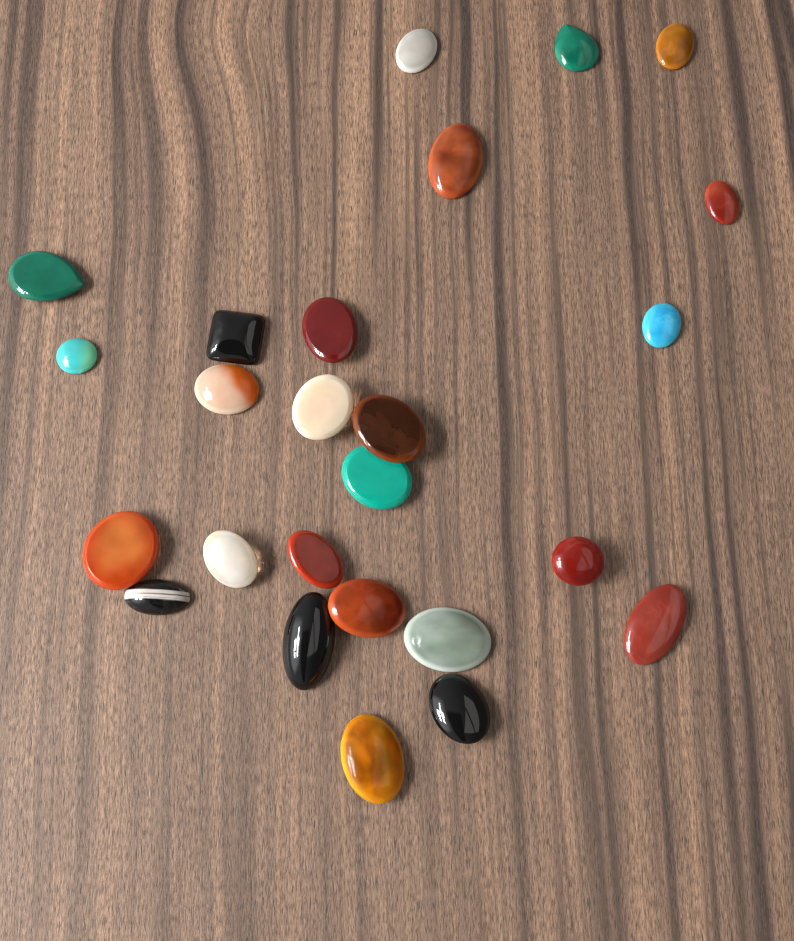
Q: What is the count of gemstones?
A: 25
